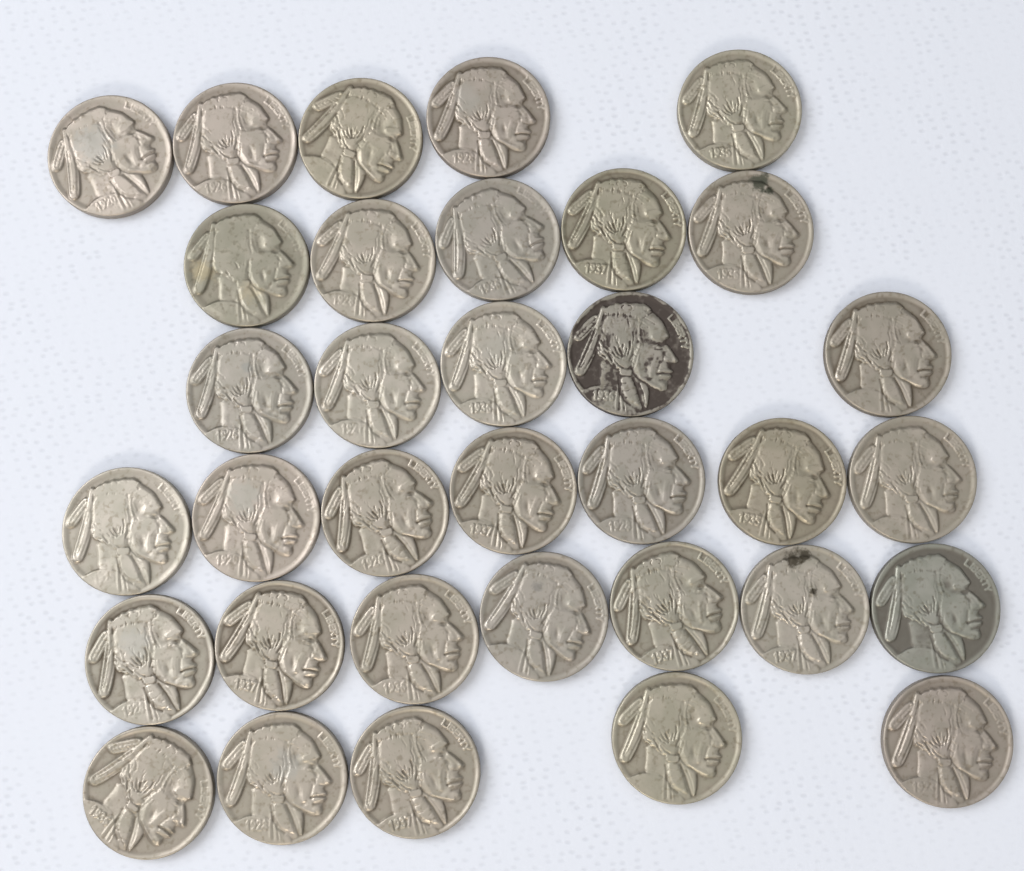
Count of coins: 34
